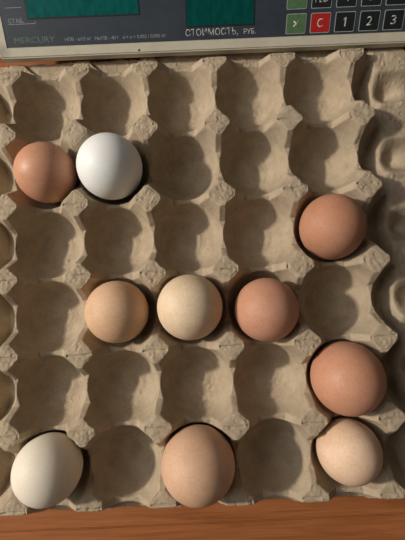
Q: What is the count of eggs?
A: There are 10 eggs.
